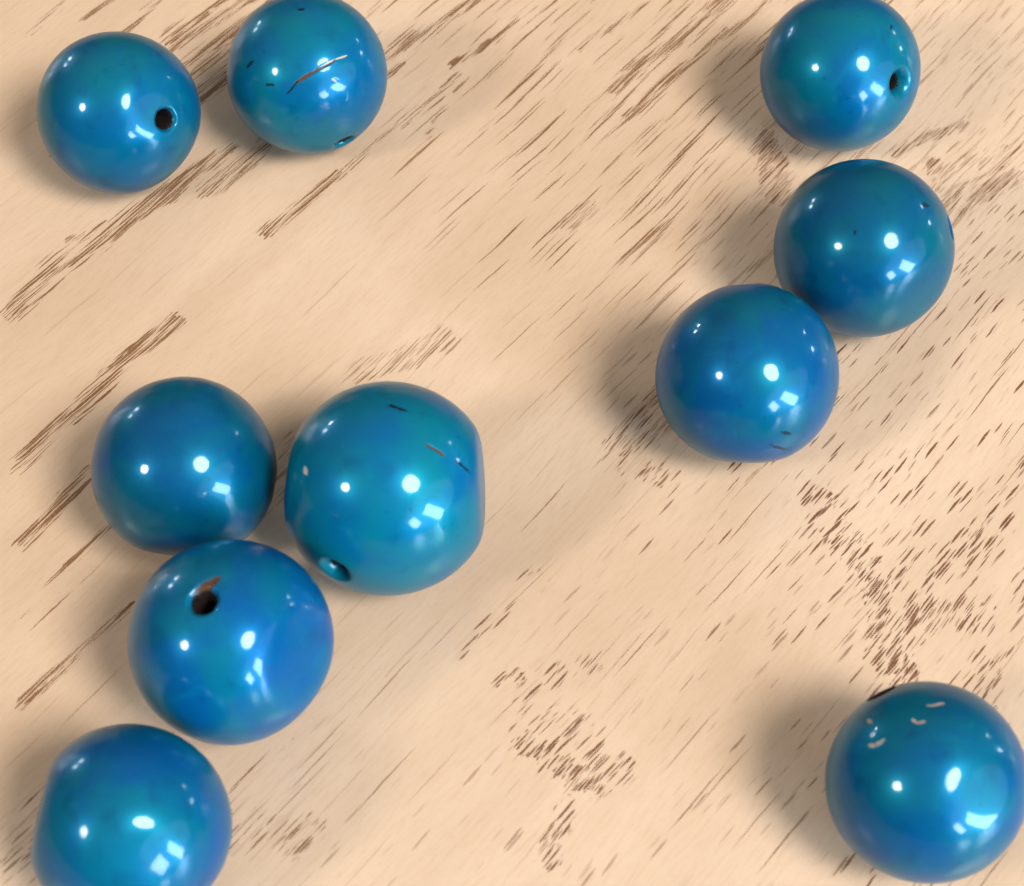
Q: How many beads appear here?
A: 10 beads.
